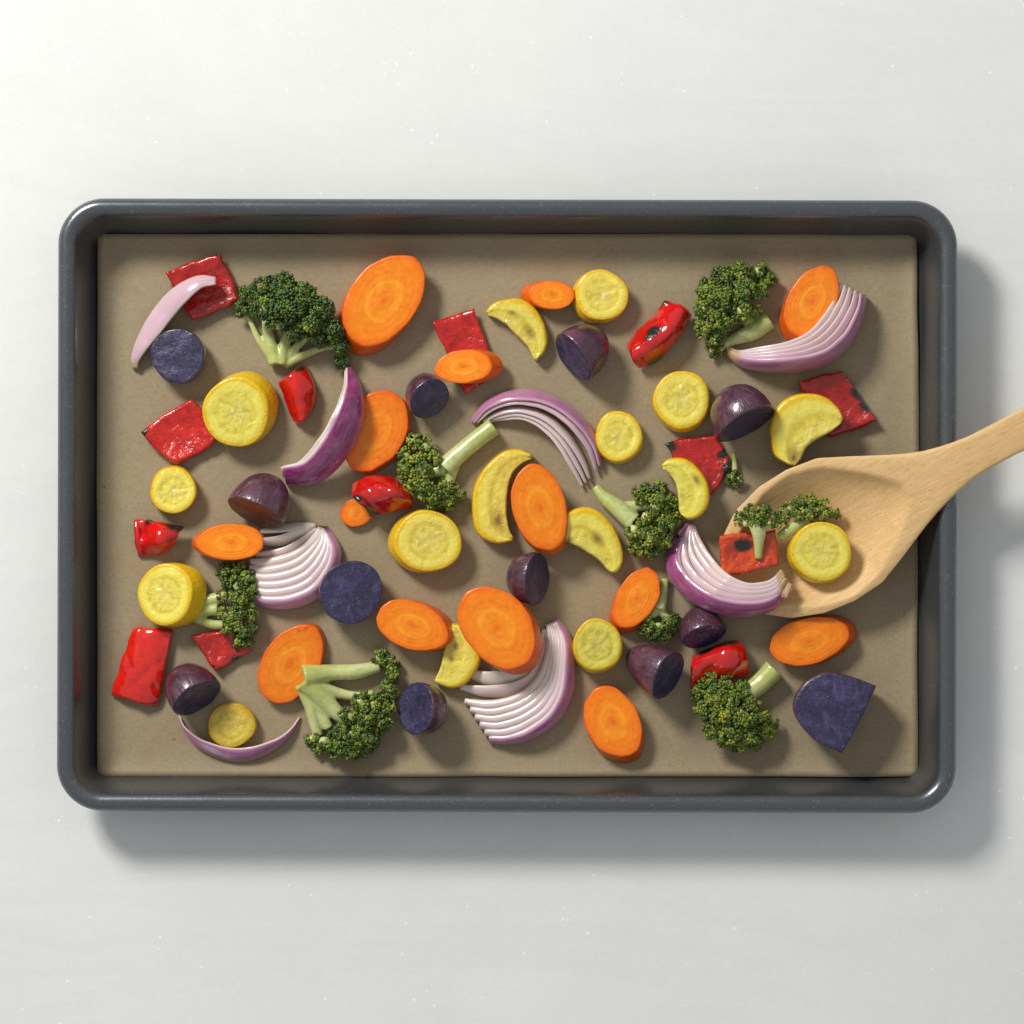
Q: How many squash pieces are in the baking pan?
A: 16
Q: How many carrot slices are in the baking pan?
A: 14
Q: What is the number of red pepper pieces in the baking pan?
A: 13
